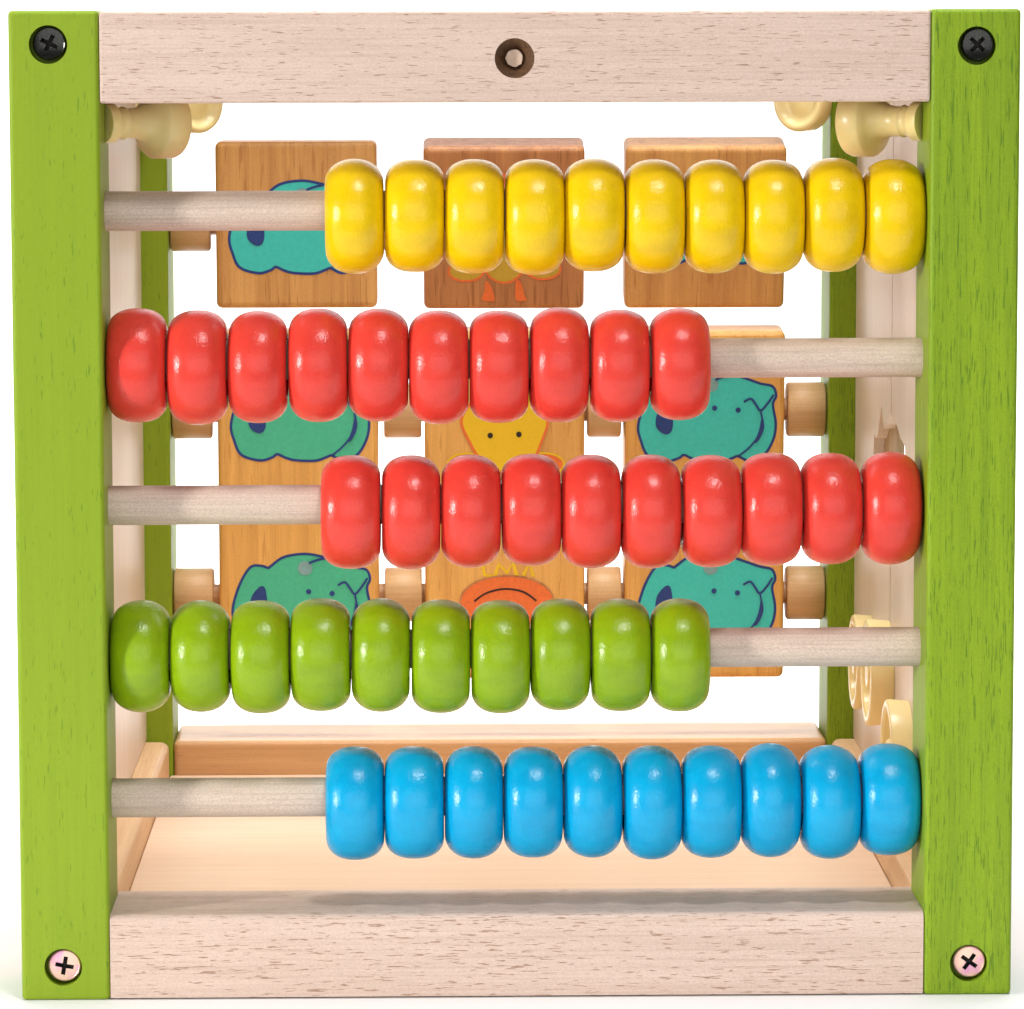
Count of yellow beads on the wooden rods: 10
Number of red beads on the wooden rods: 20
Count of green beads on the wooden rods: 10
